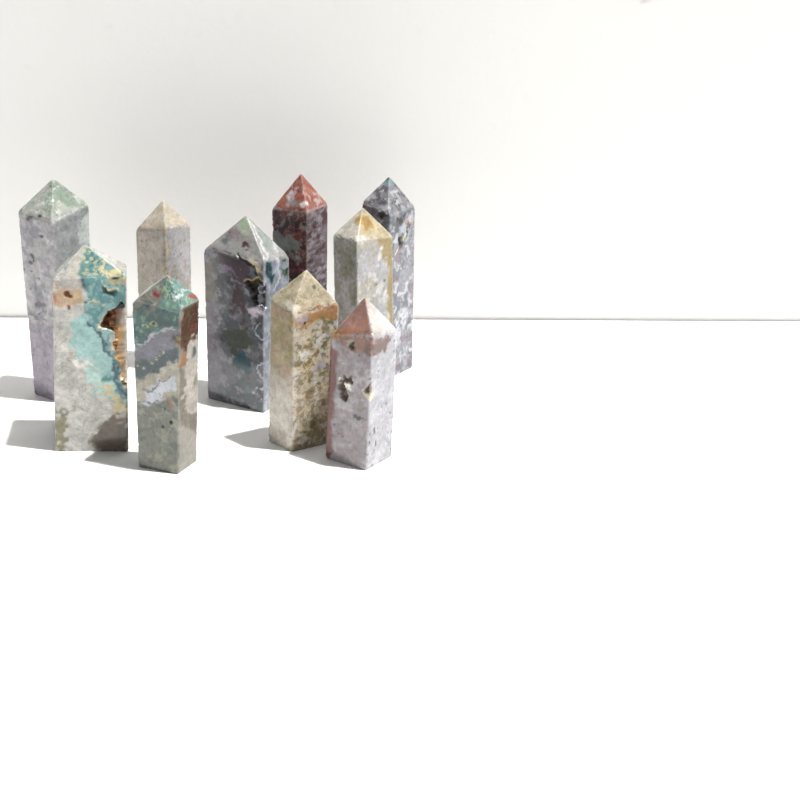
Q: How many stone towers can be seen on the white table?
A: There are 10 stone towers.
